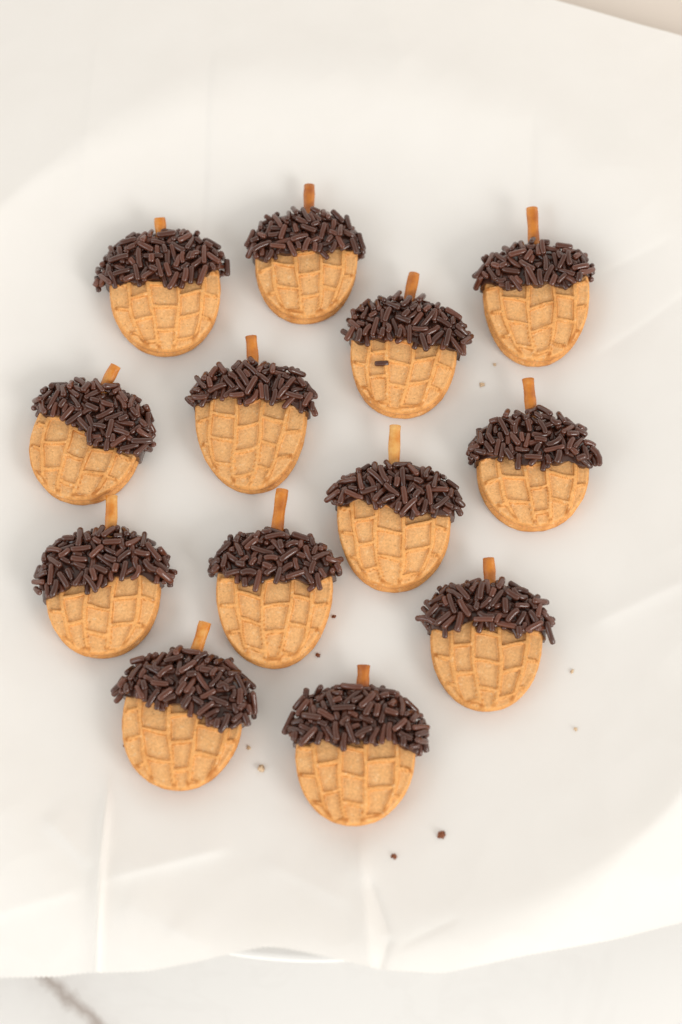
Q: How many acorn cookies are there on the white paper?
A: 13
